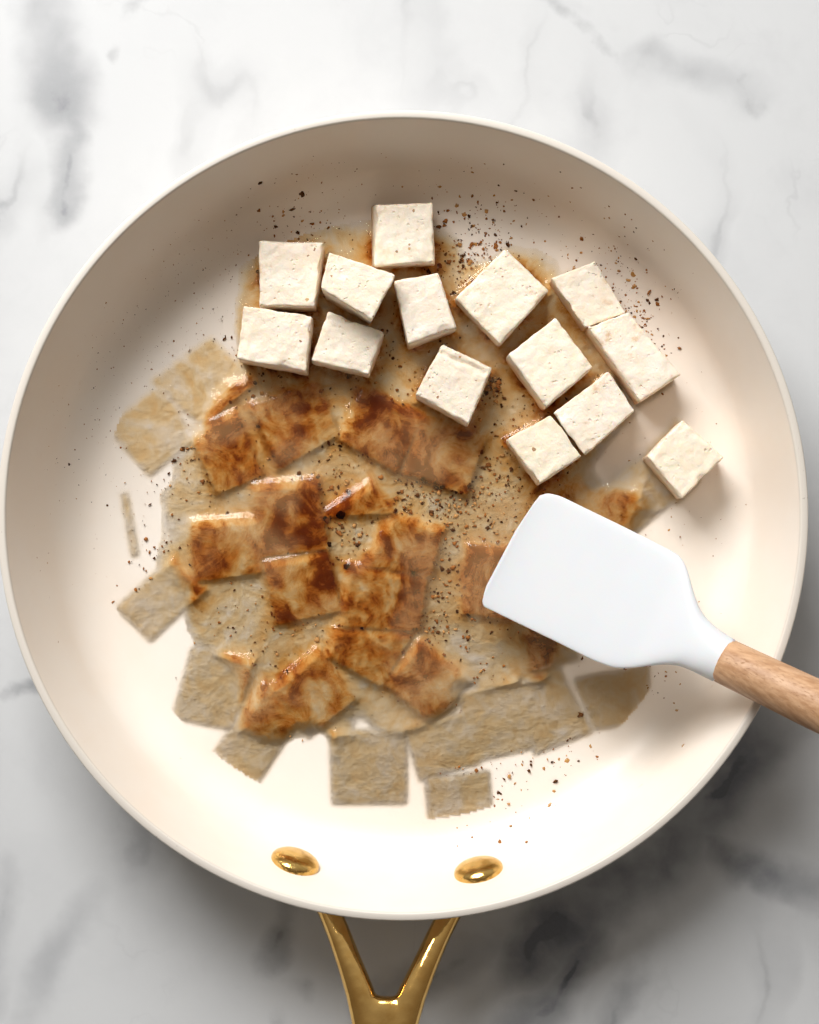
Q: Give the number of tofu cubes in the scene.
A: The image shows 14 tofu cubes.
